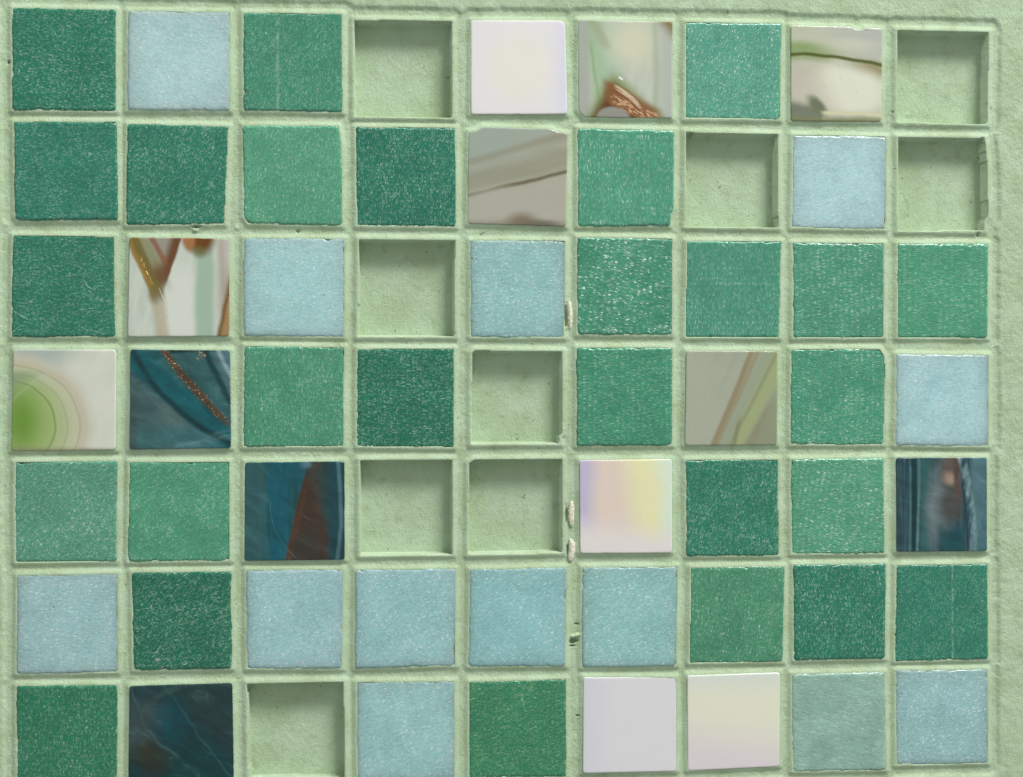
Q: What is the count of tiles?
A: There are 54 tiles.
